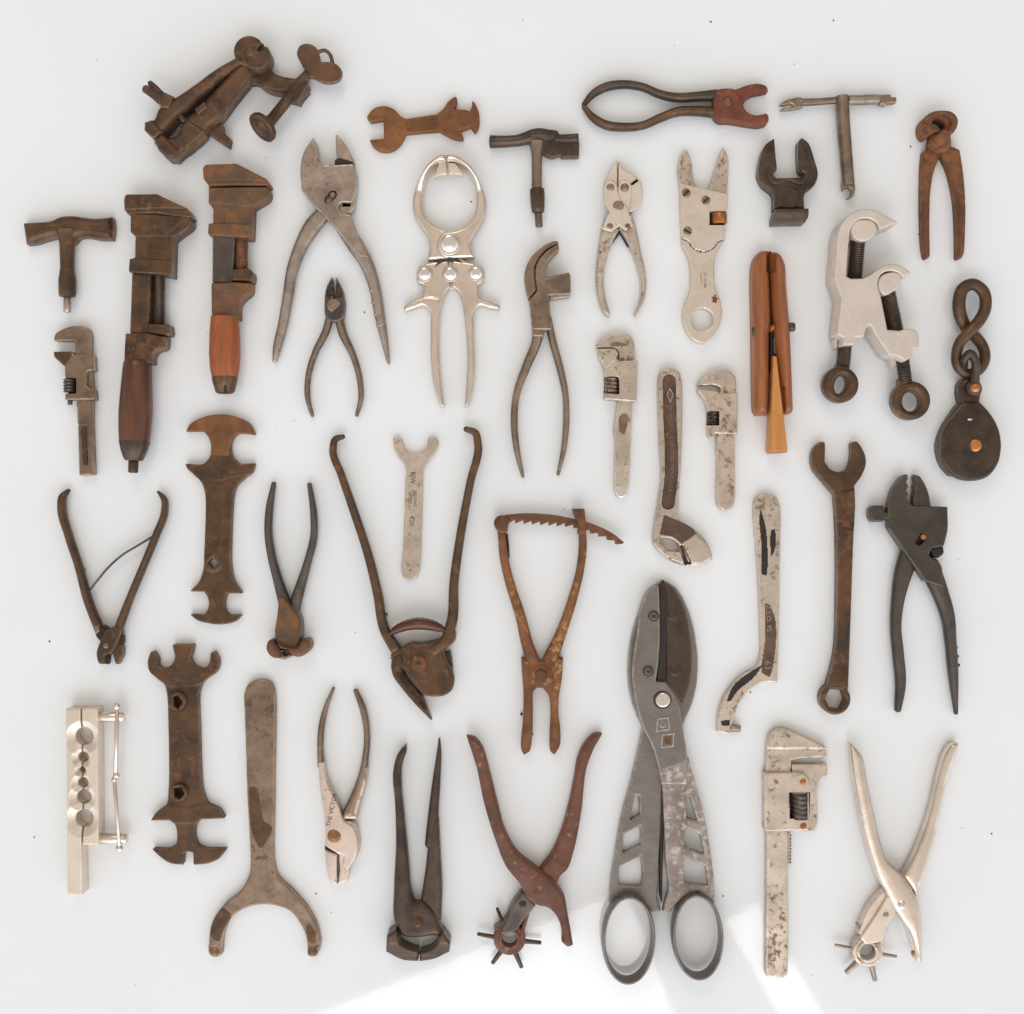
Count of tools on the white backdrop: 41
